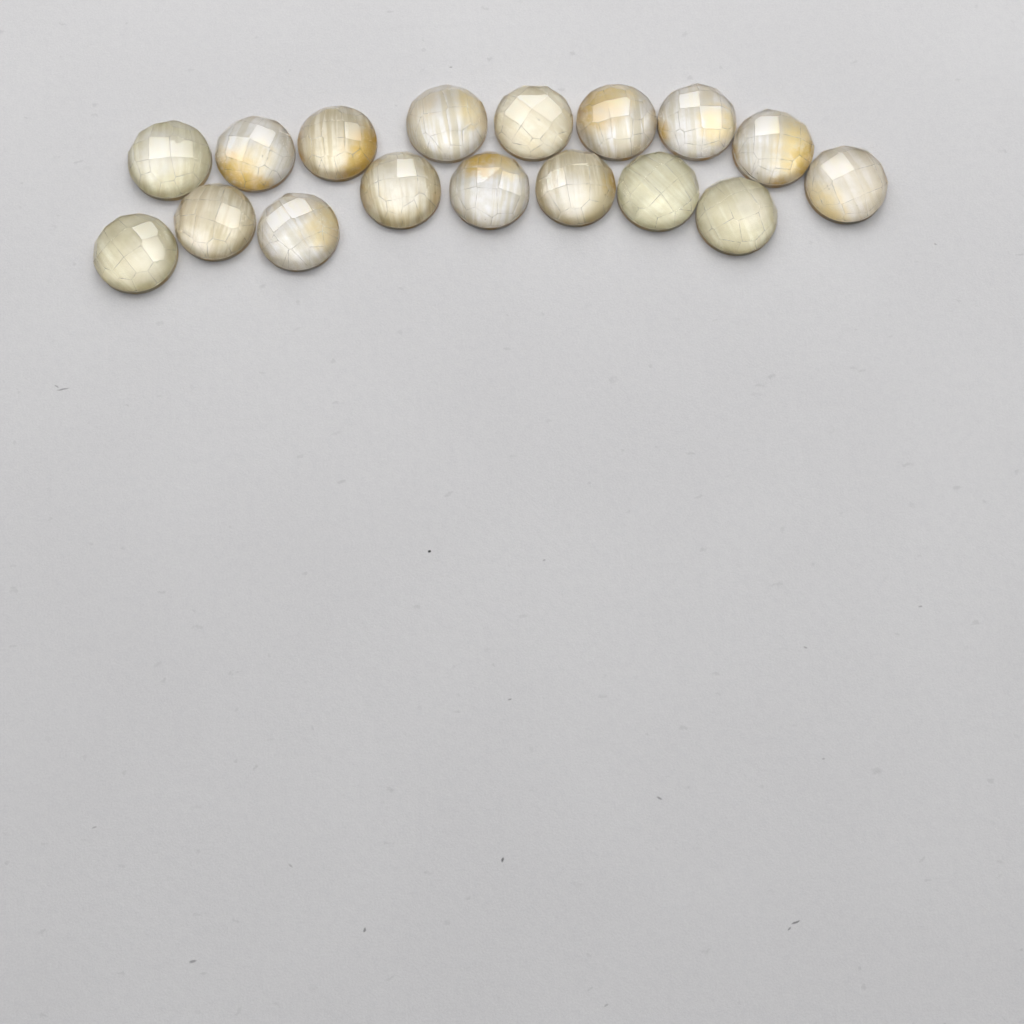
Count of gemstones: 17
